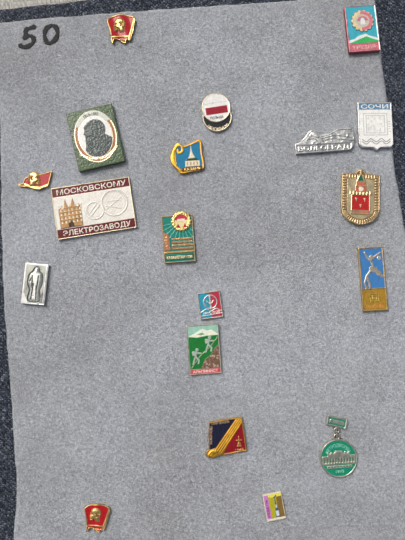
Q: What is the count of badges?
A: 19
